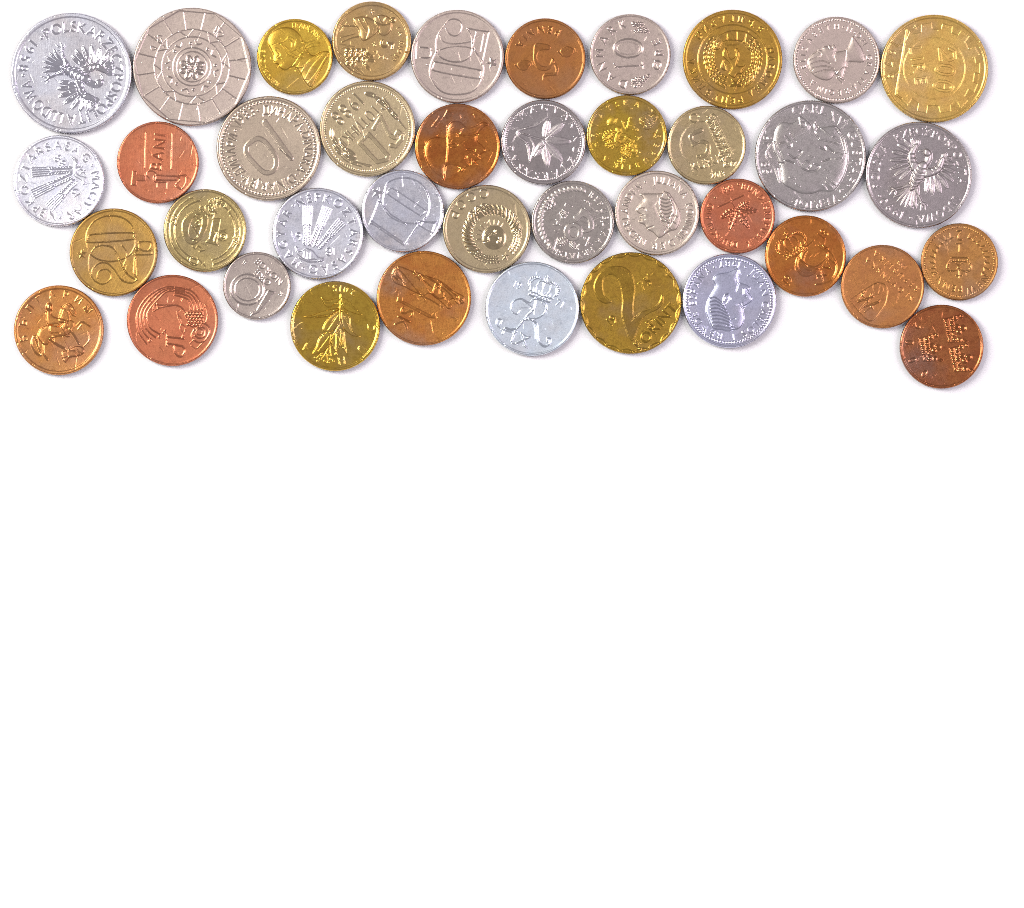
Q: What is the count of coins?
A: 40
